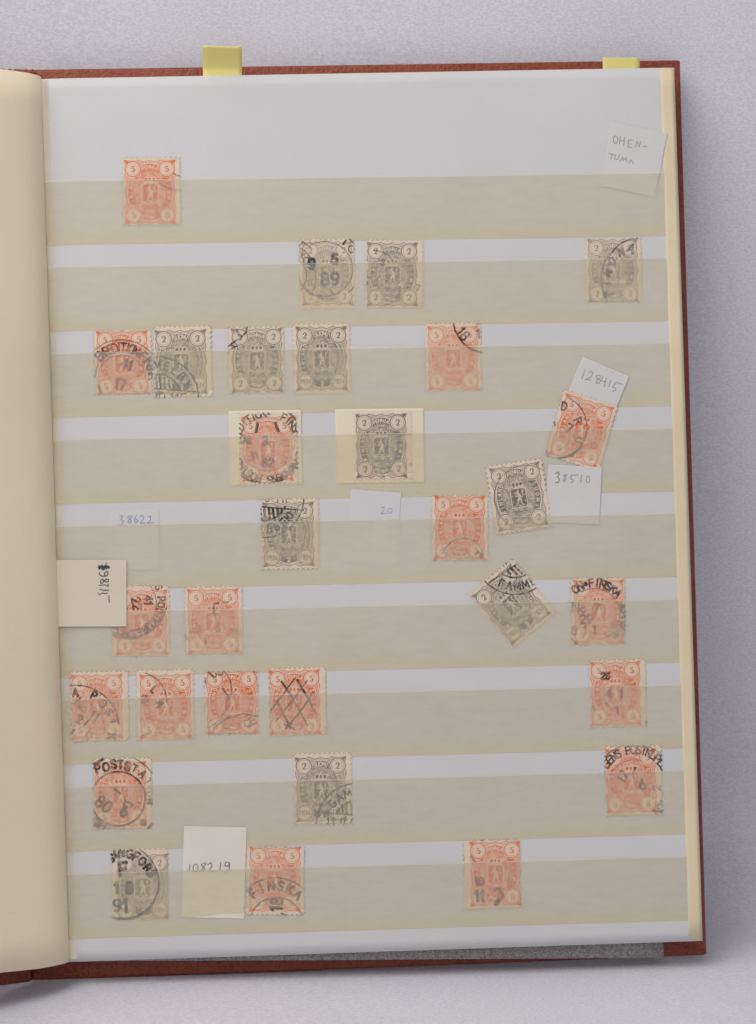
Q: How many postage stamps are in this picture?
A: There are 30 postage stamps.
